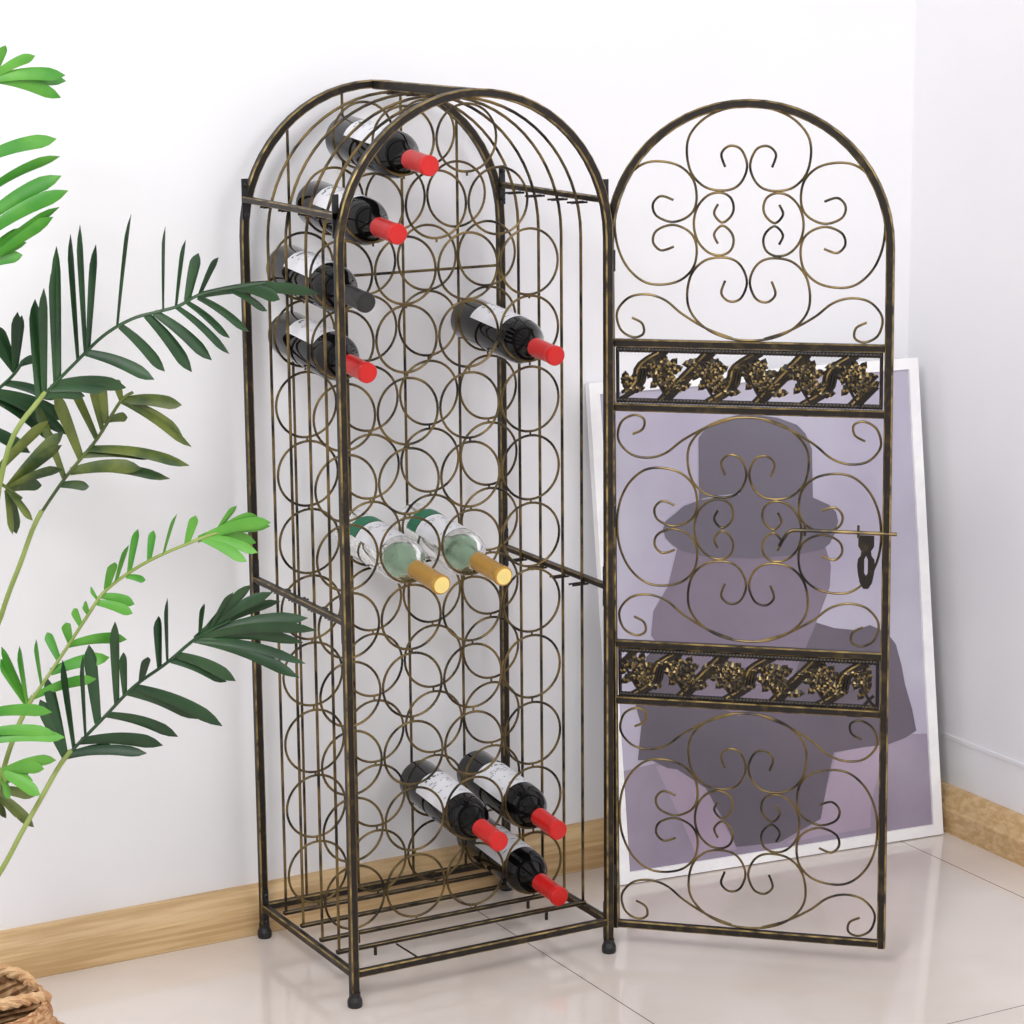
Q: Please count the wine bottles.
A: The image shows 10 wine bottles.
